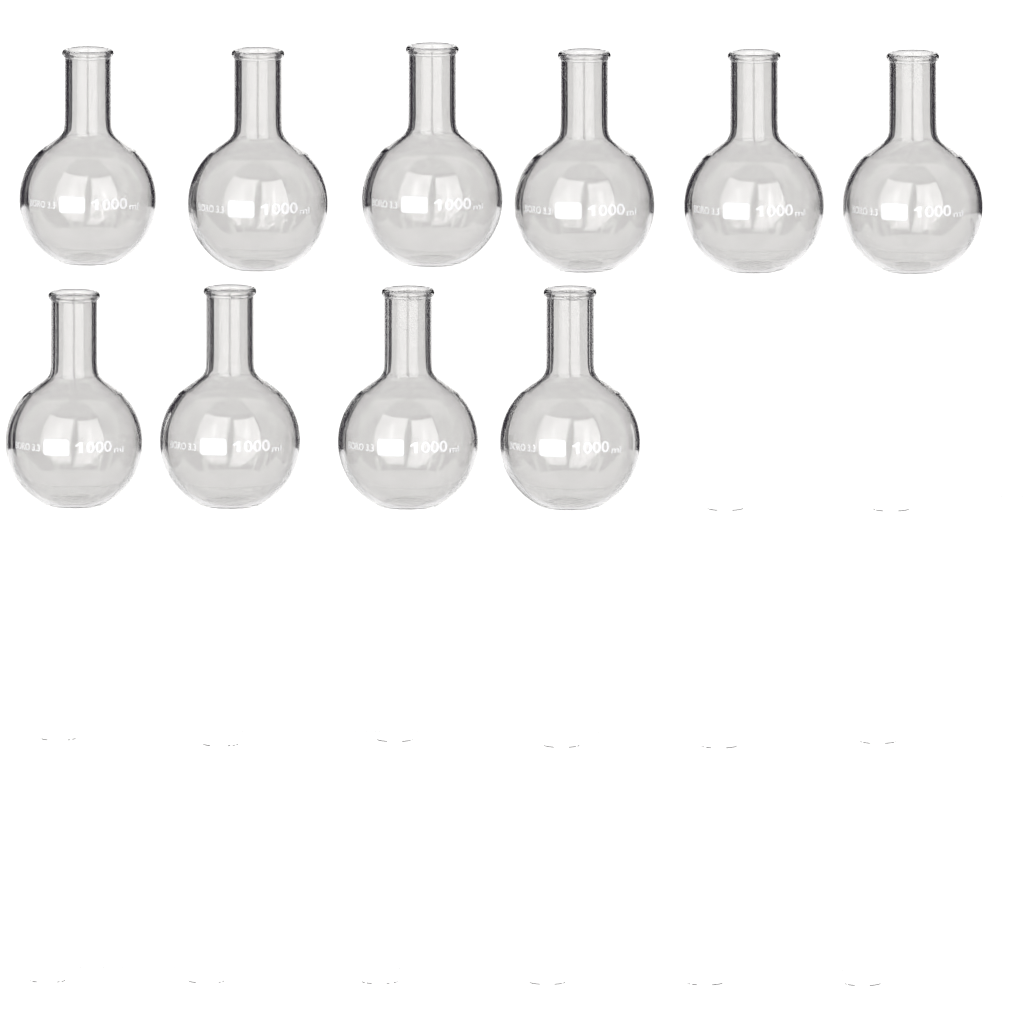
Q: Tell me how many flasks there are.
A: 10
